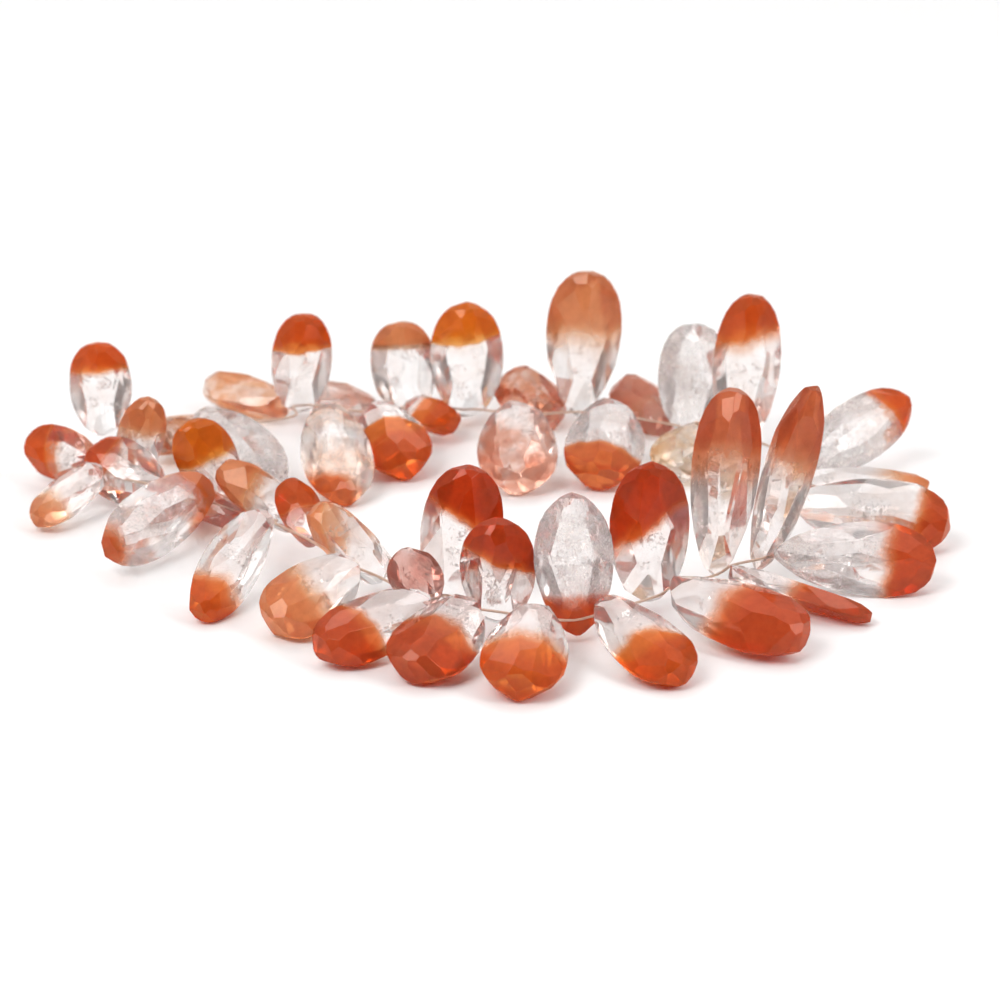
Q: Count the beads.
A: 48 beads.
